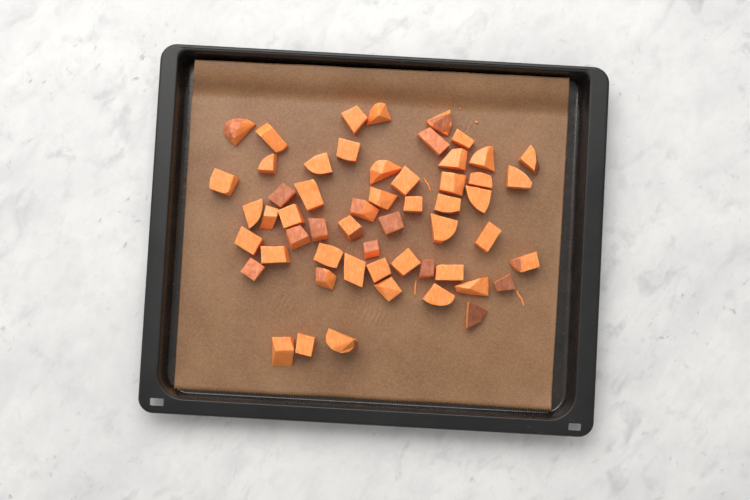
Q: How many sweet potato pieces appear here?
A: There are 55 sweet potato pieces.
